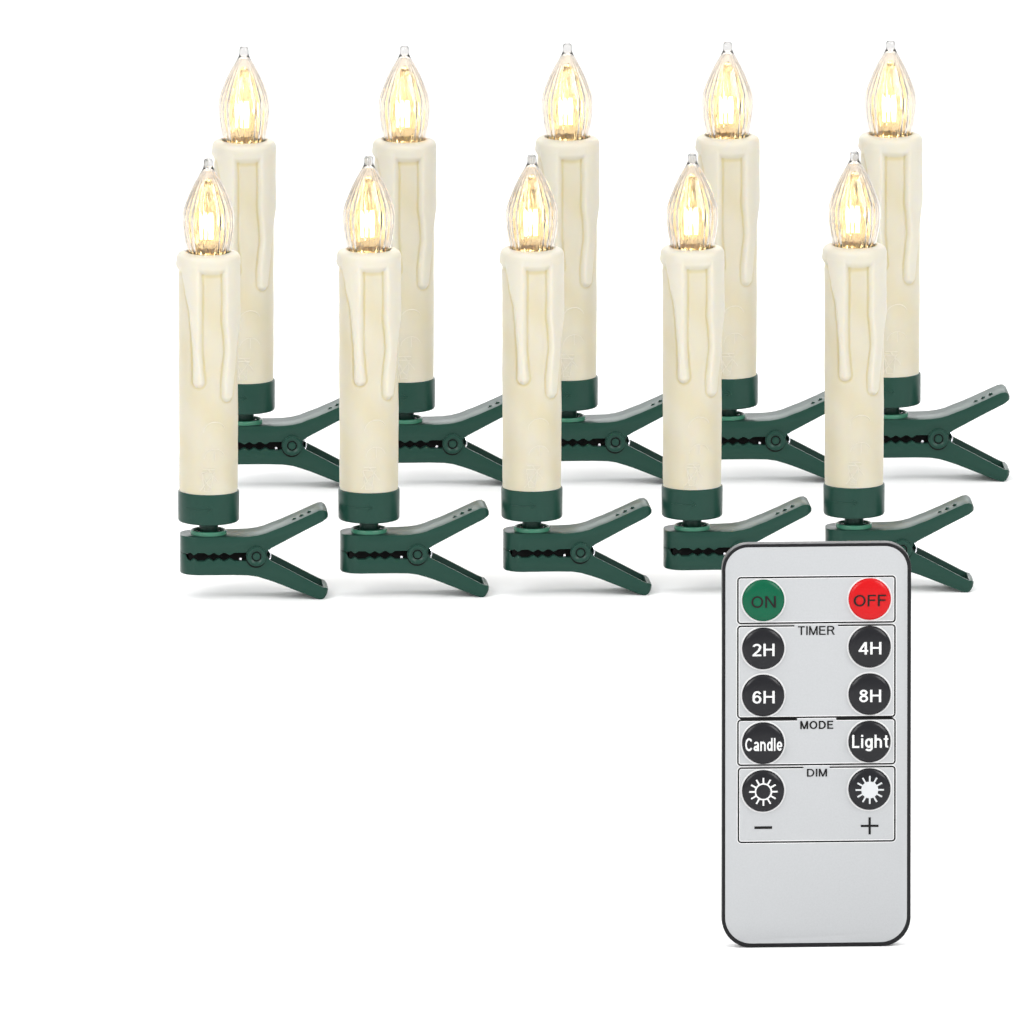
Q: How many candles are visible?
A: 10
